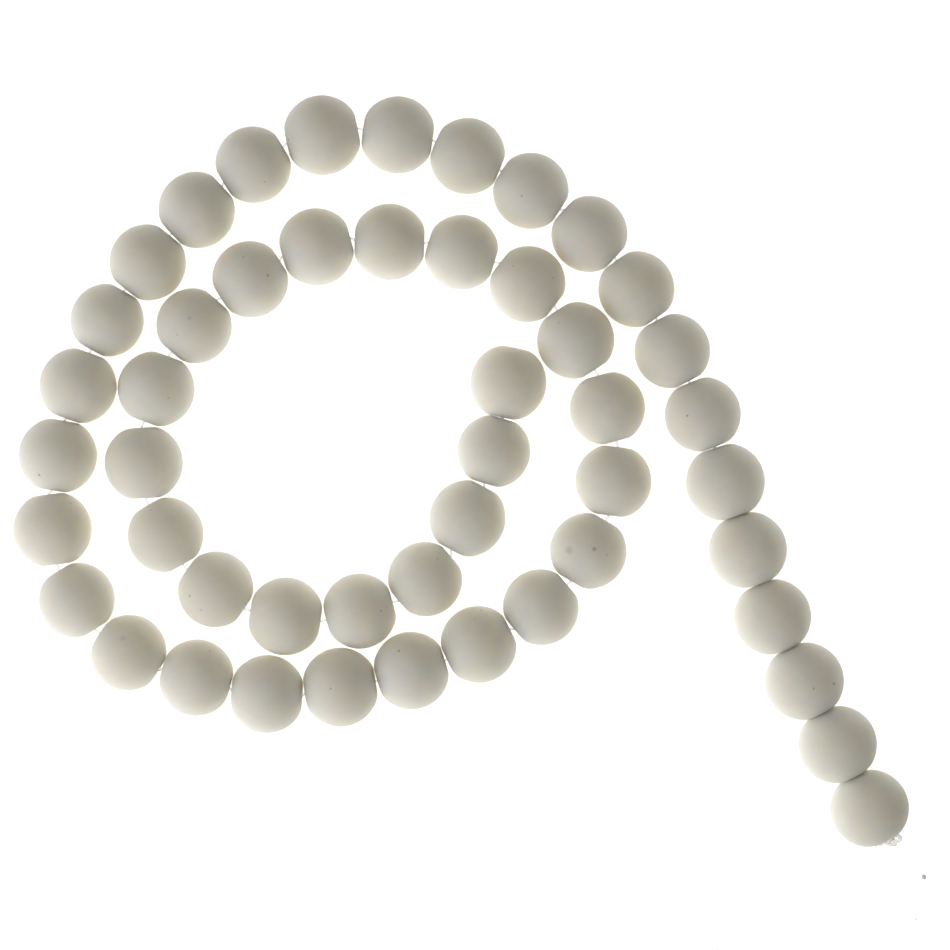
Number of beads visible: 49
